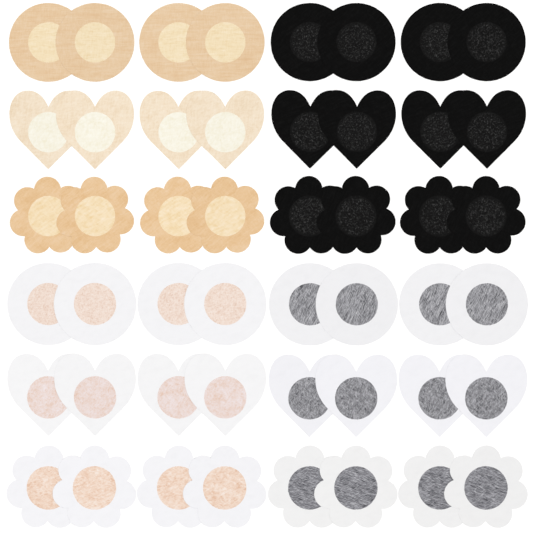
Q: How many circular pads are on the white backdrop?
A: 16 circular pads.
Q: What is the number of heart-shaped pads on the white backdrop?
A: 16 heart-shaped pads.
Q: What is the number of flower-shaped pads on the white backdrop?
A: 16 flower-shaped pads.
